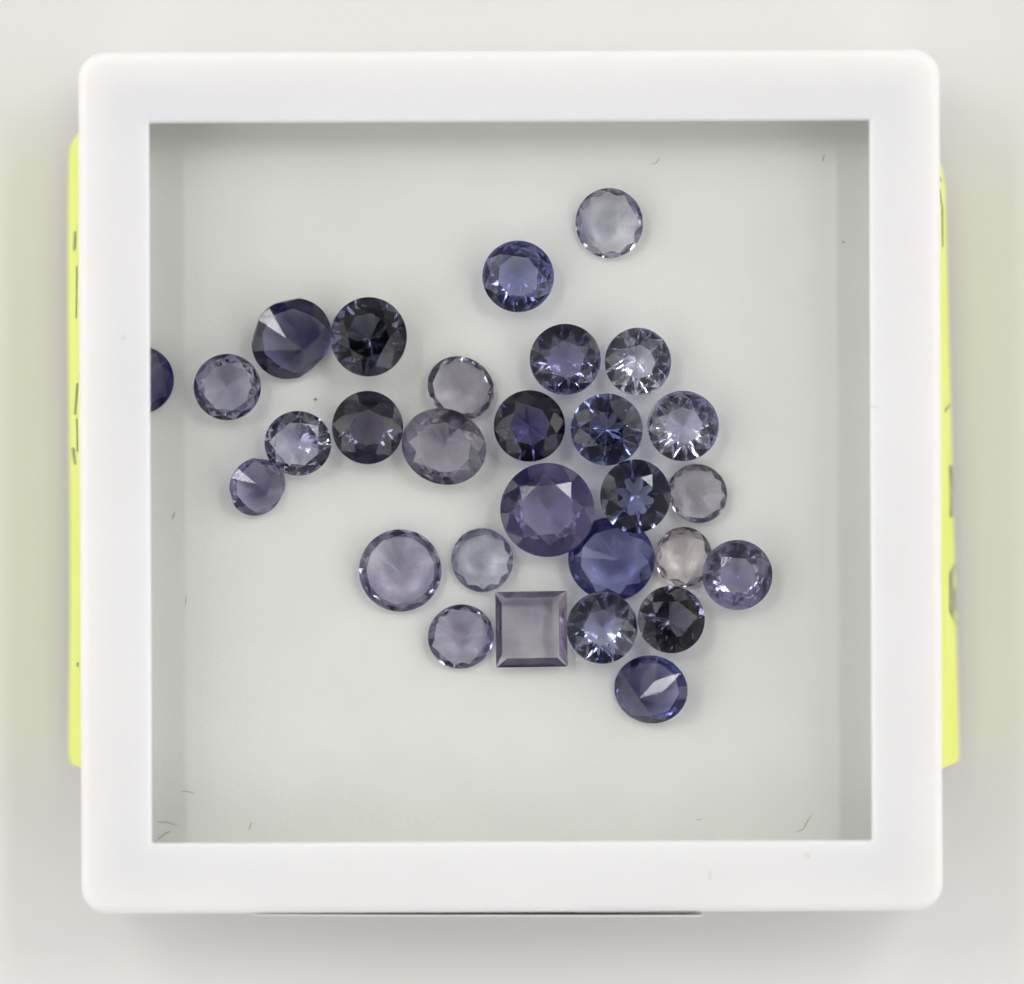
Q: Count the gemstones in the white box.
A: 29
